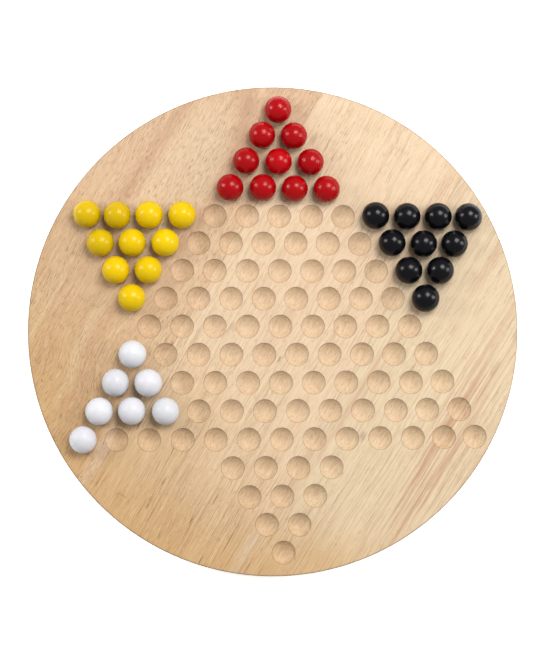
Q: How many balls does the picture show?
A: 37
